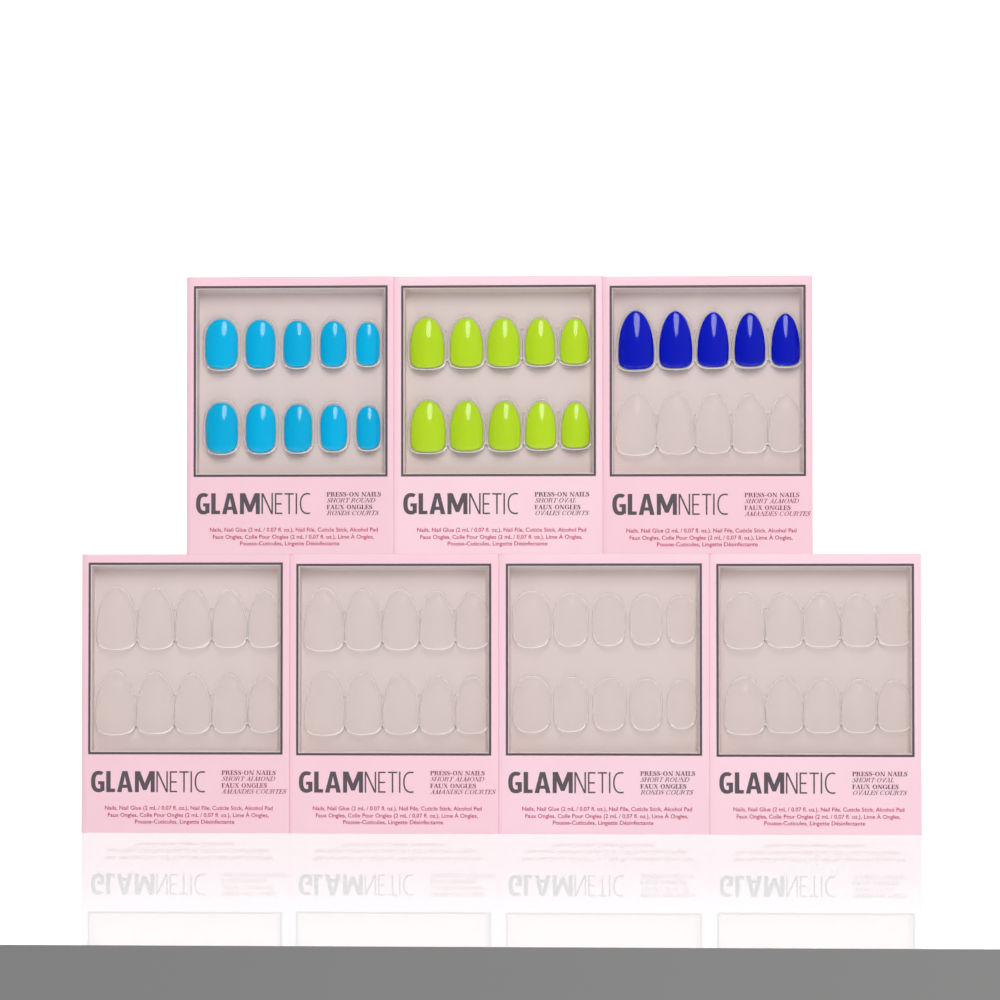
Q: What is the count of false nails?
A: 25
